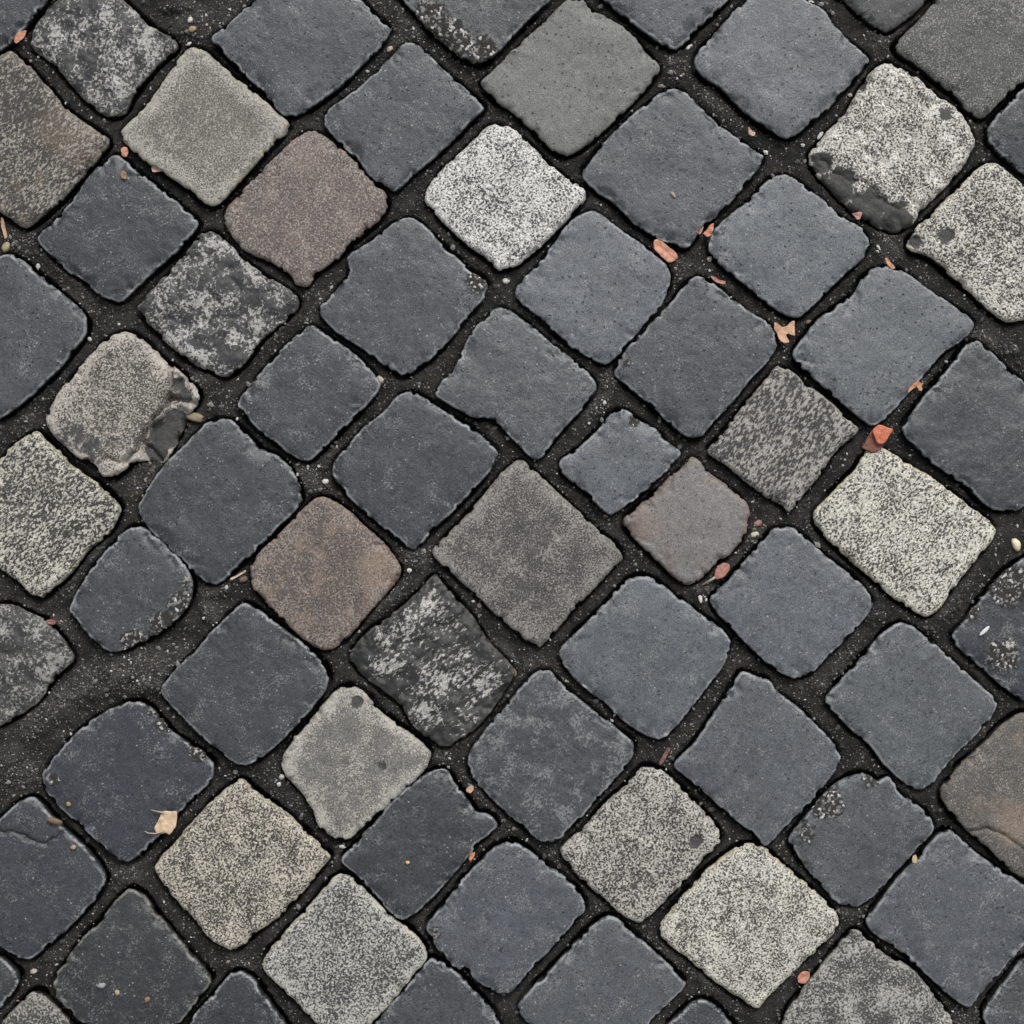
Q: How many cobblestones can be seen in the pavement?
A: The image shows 70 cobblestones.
